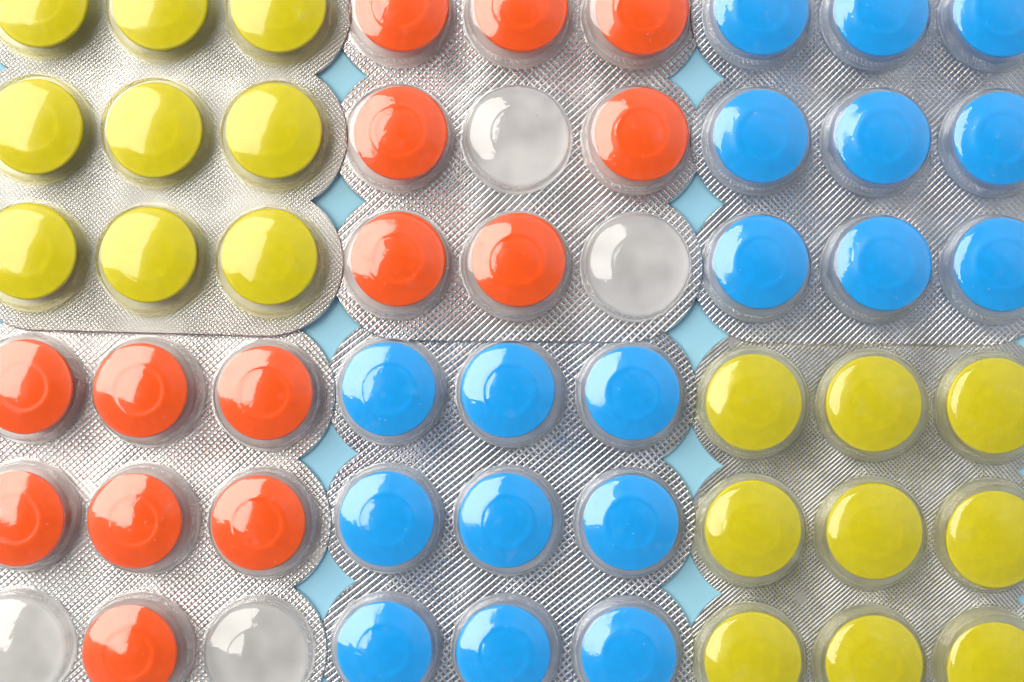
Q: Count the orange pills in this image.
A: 14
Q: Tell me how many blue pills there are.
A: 18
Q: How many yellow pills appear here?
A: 18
